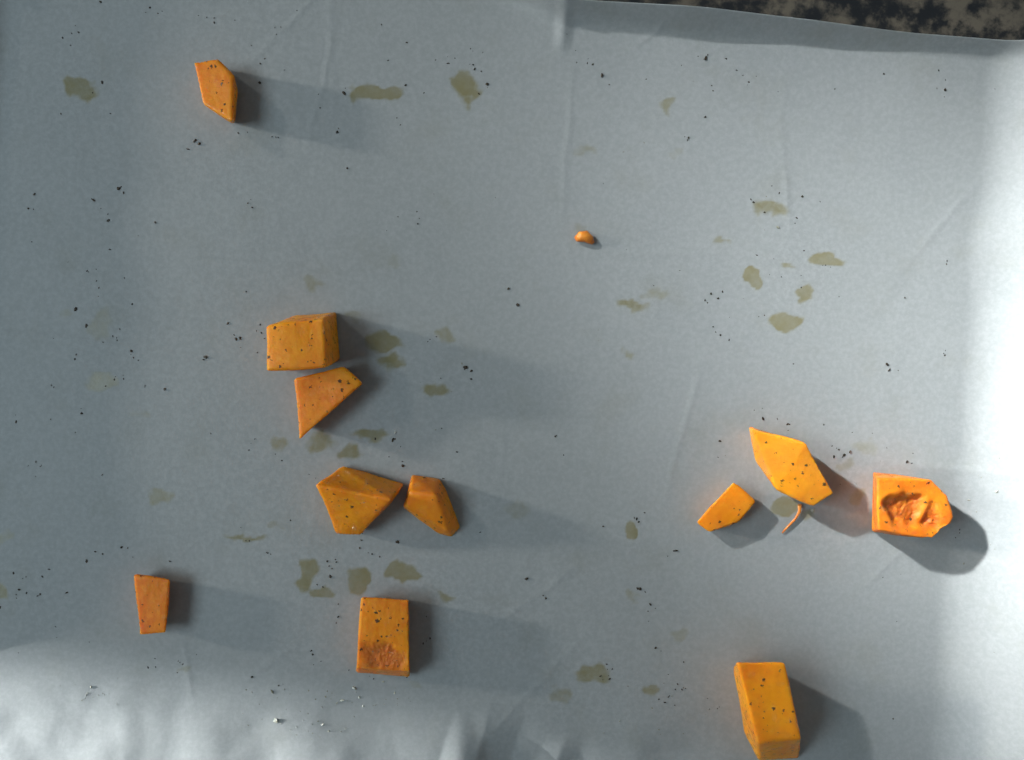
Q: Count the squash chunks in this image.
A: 11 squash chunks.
